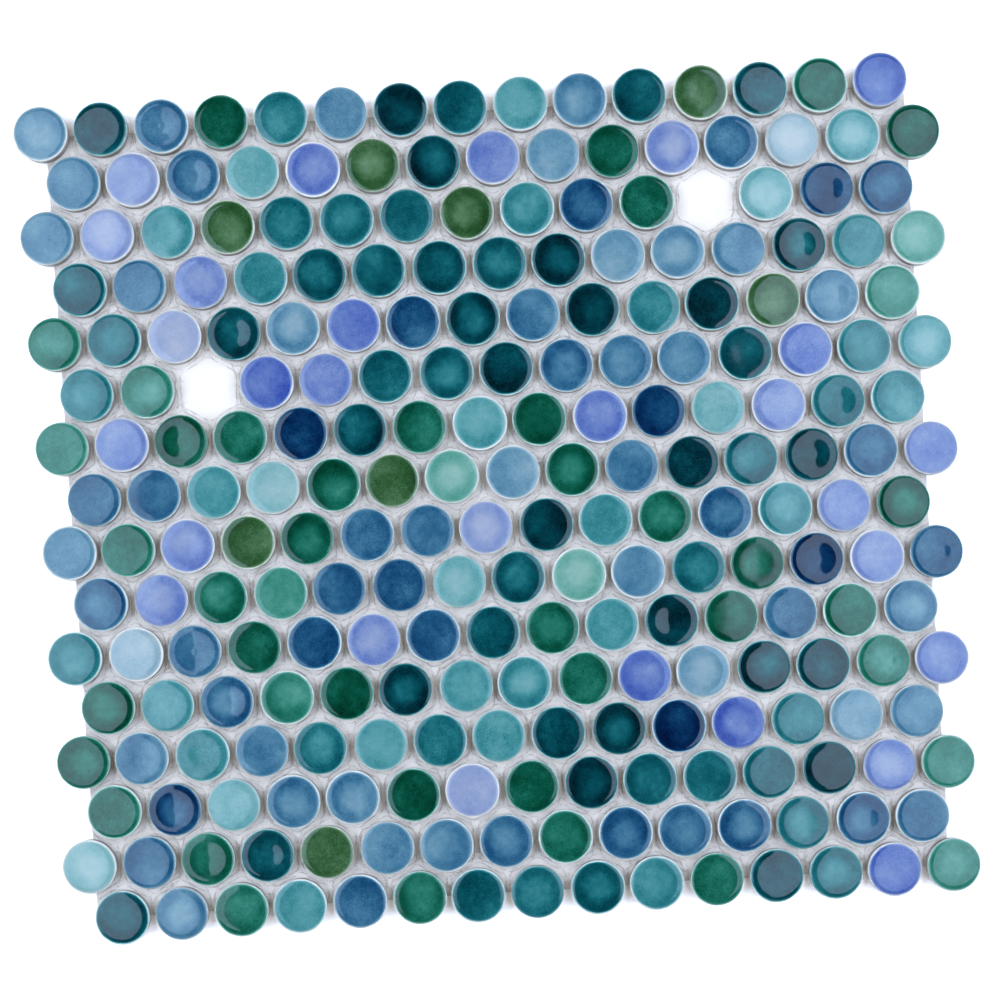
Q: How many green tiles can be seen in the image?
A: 53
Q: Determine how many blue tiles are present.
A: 68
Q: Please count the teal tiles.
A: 89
